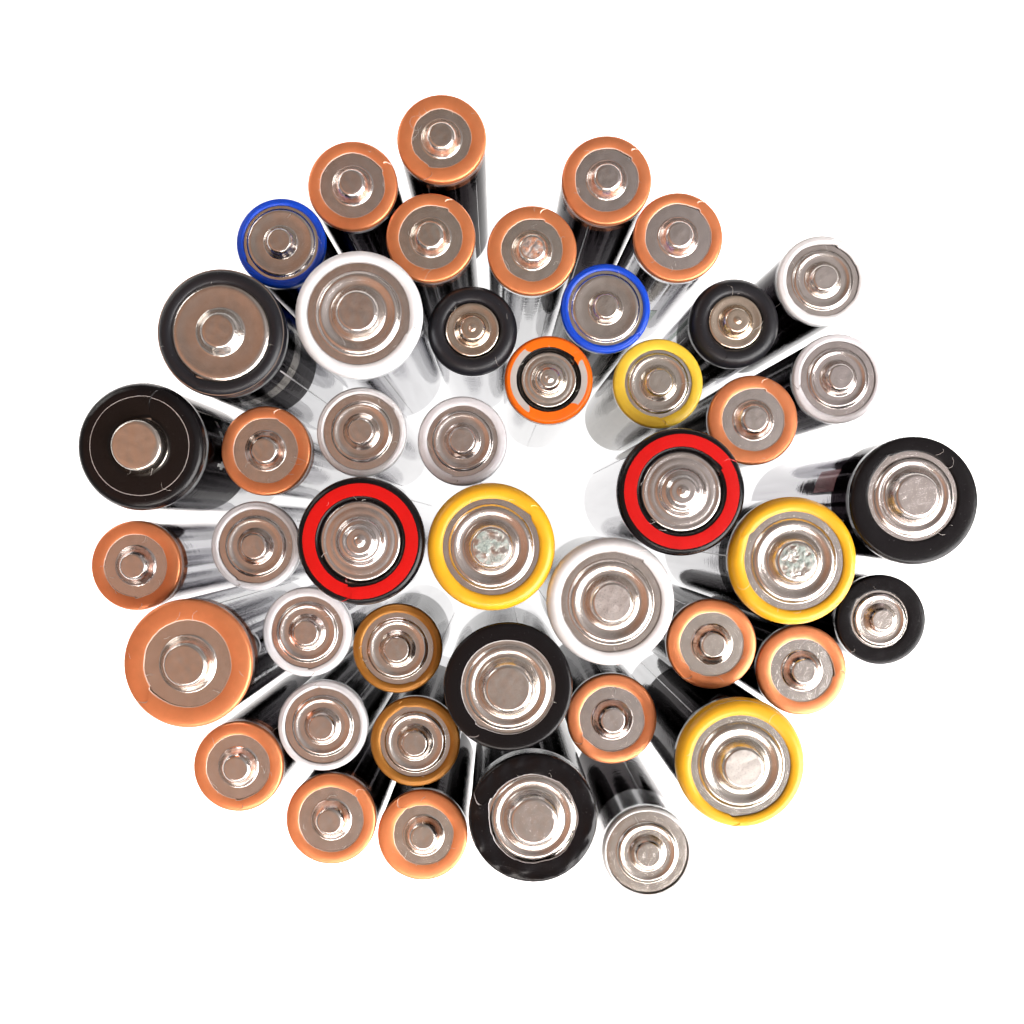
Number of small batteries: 32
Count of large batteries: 13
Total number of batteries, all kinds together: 45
